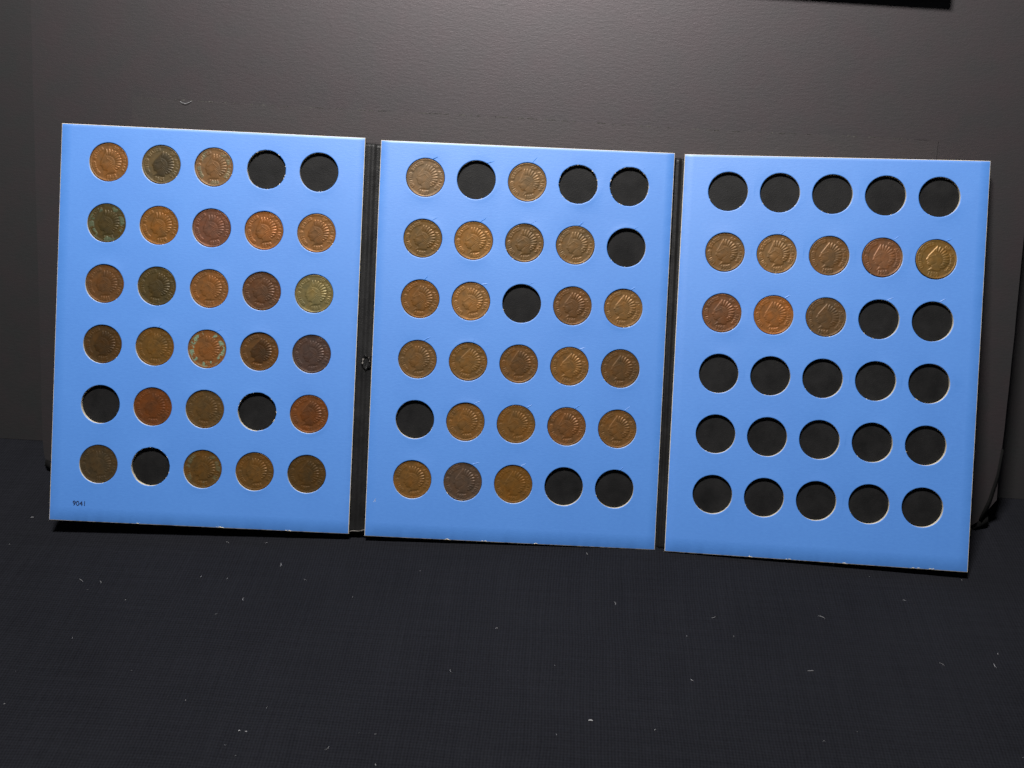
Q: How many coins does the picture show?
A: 55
